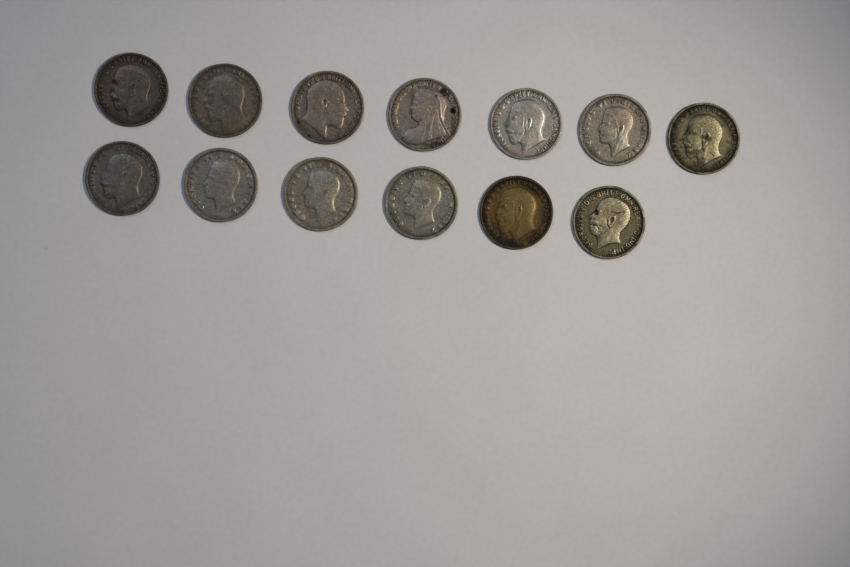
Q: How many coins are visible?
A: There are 13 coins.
